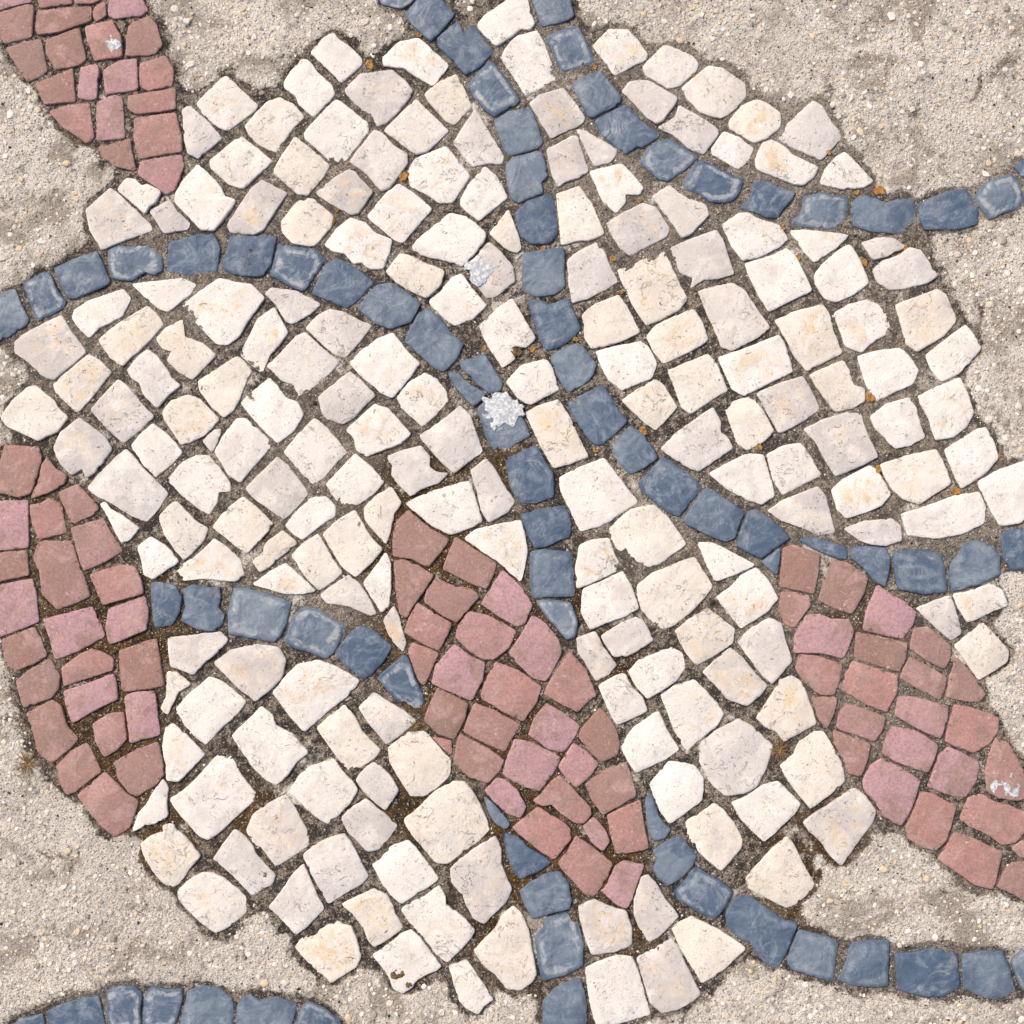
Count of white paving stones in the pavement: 200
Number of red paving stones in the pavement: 97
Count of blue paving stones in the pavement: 77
